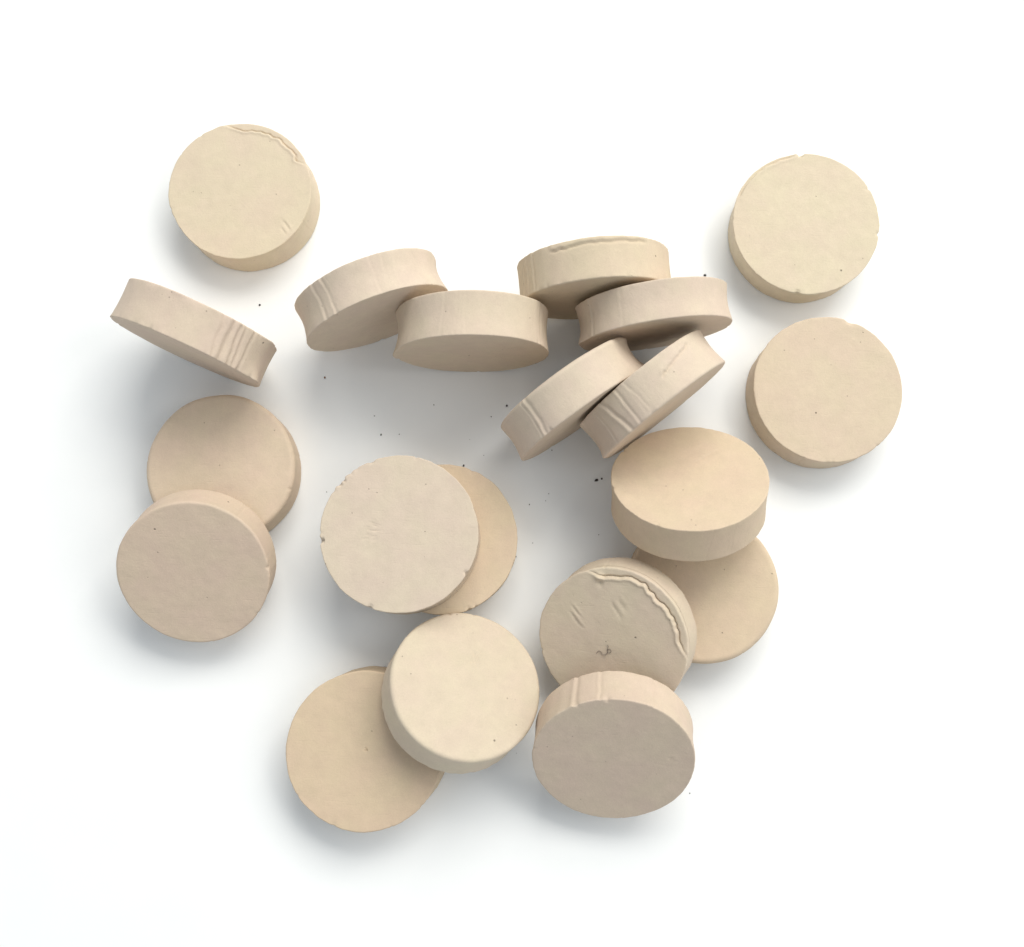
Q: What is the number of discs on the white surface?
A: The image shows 20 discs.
